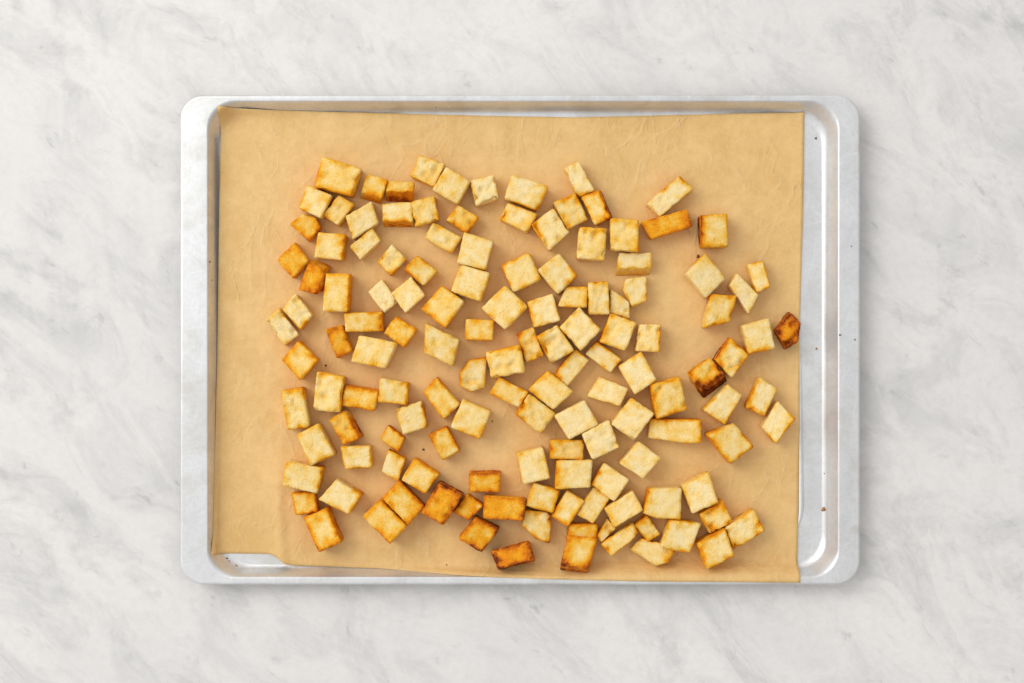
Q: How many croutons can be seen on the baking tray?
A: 134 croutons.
